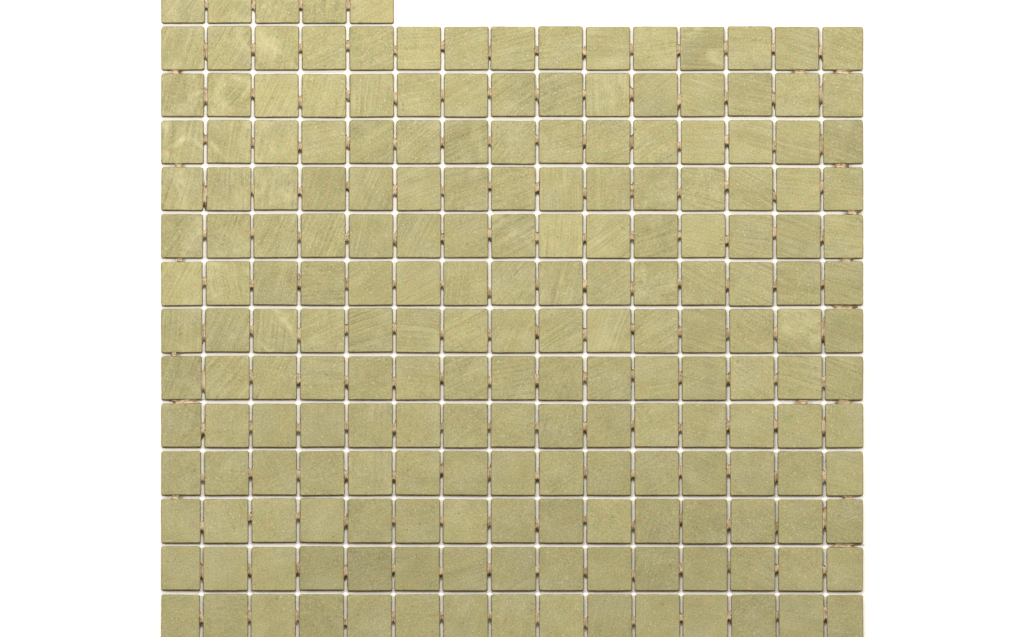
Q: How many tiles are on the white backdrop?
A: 200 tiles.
